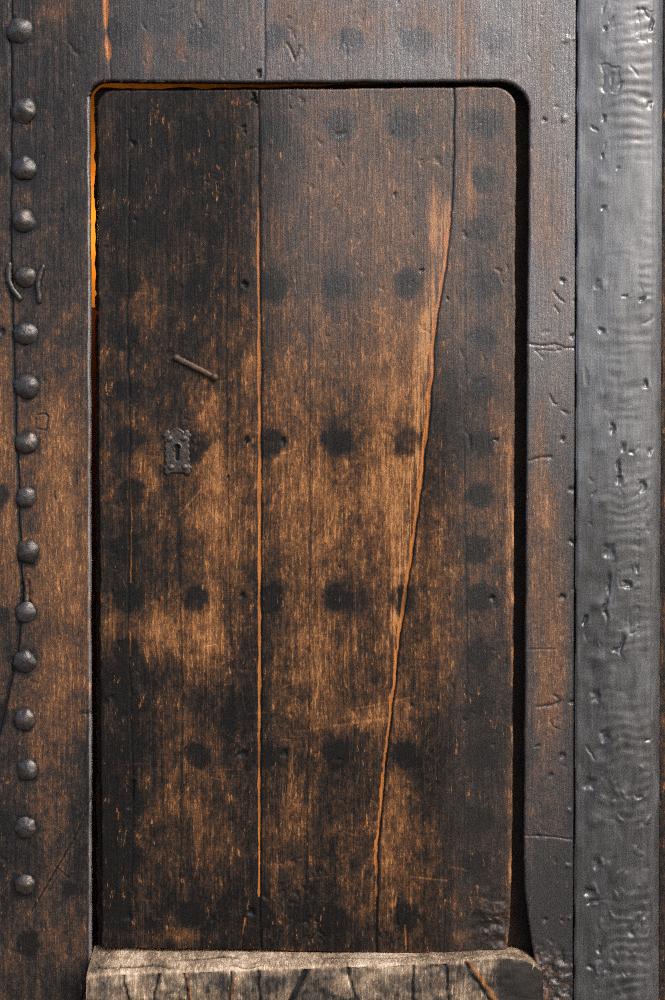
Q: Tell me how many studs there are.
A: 16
